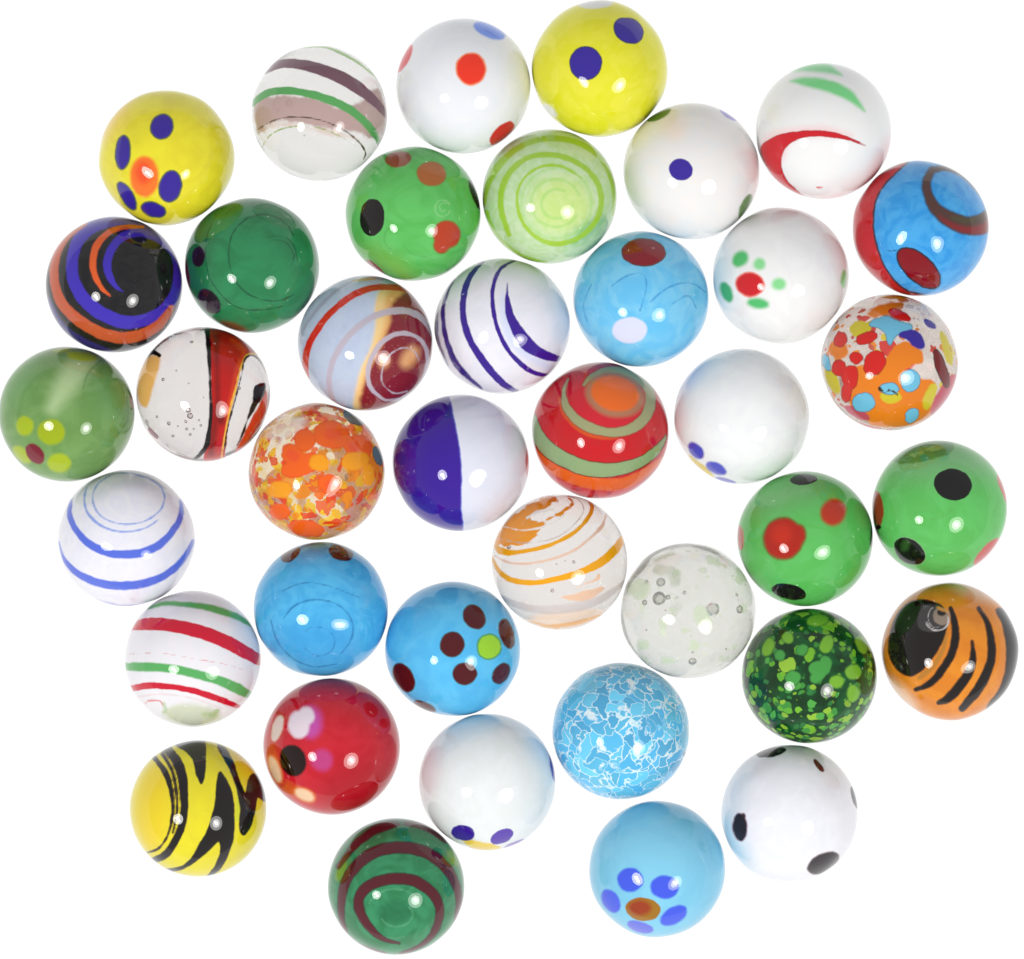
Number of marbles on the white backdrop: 39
